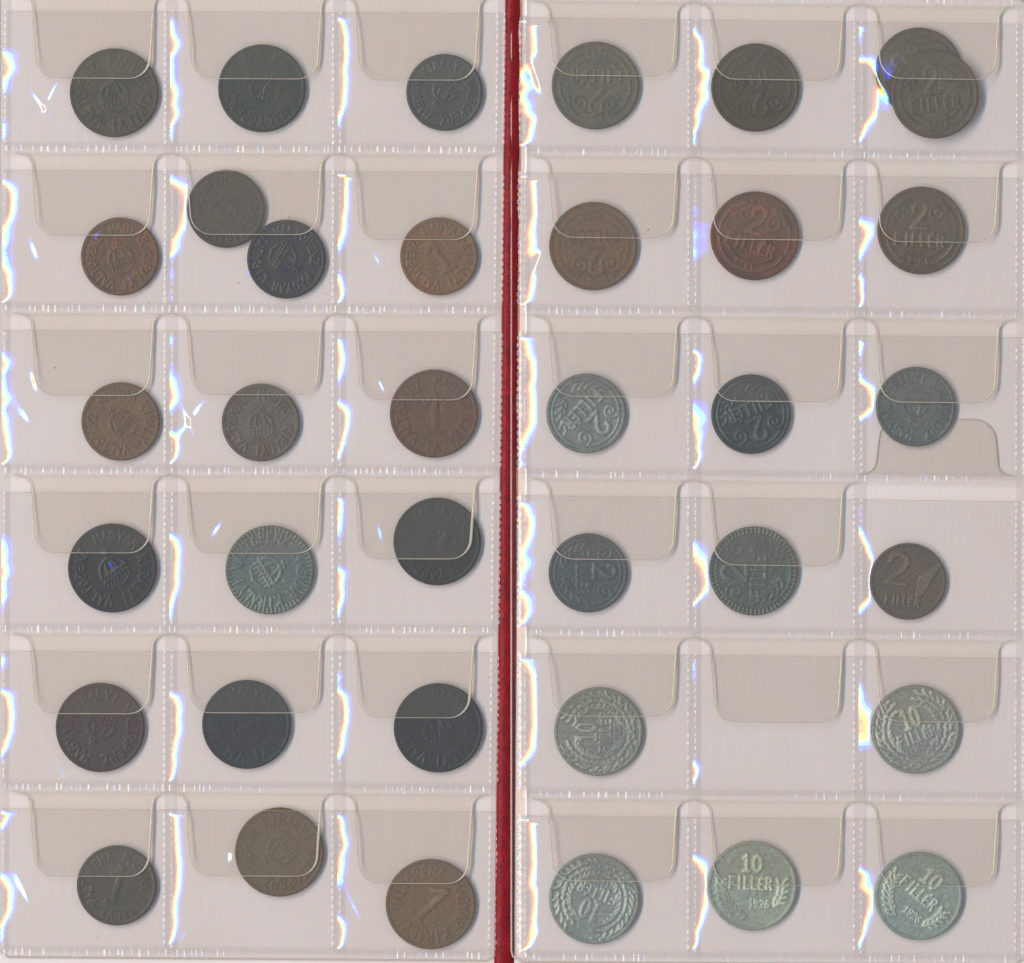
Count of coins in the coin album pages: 37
